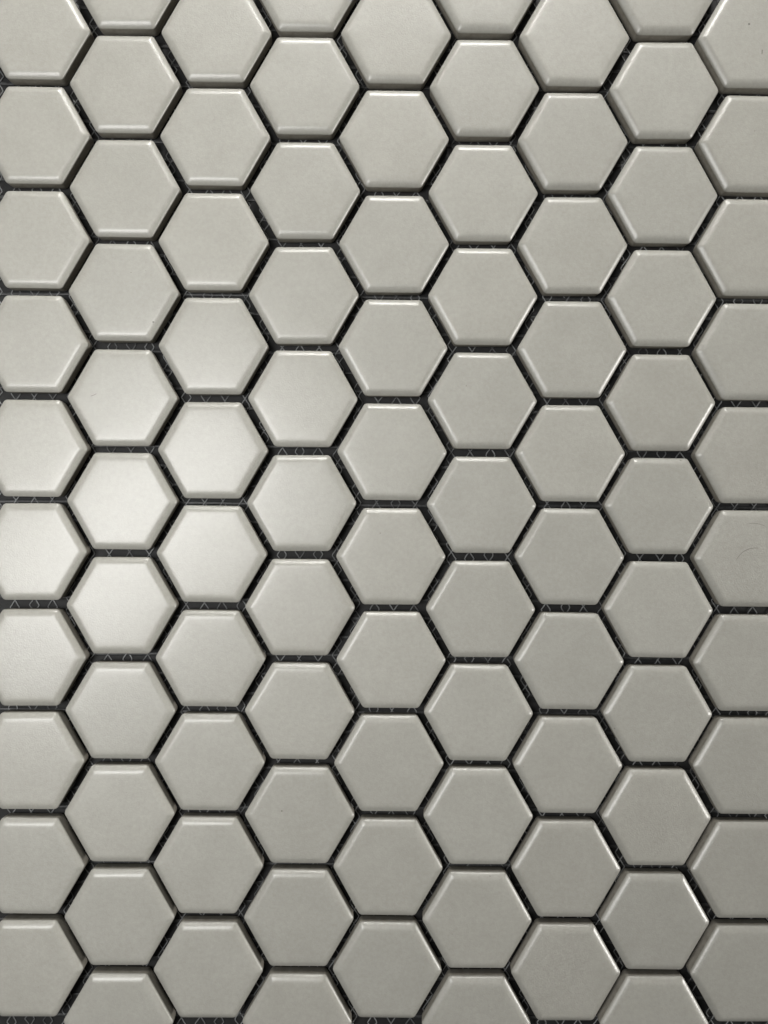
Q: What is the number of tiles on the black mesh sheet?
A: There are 94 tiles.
